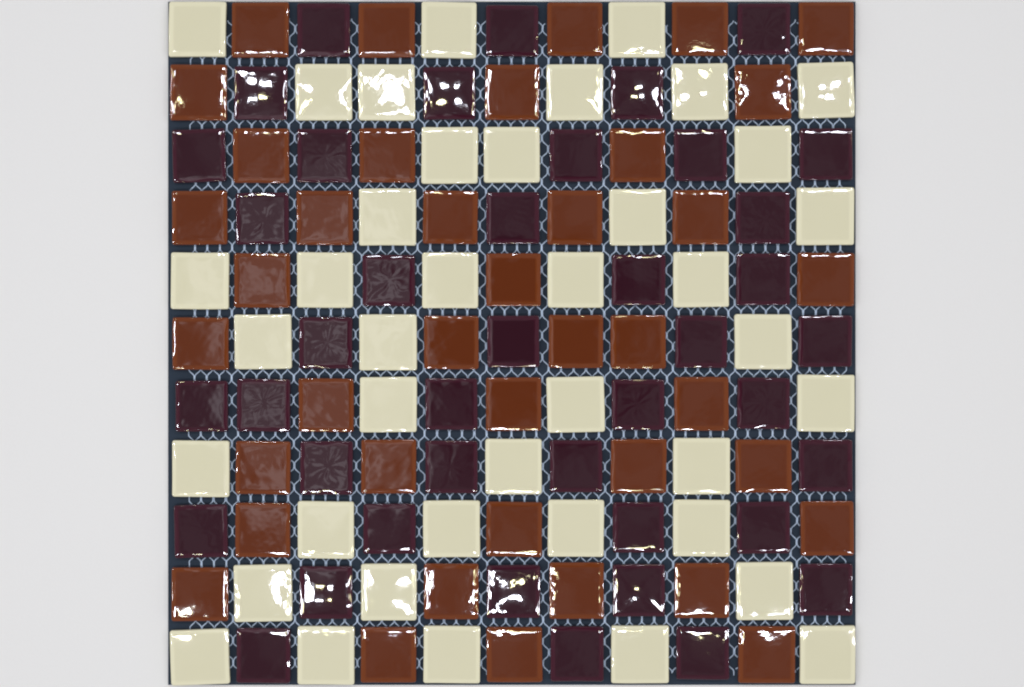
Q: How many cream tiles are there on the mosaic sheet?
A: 40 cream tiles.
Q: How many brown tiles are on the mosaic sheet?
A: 40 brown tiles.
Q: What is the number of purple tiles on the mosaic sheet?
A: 41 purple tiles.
